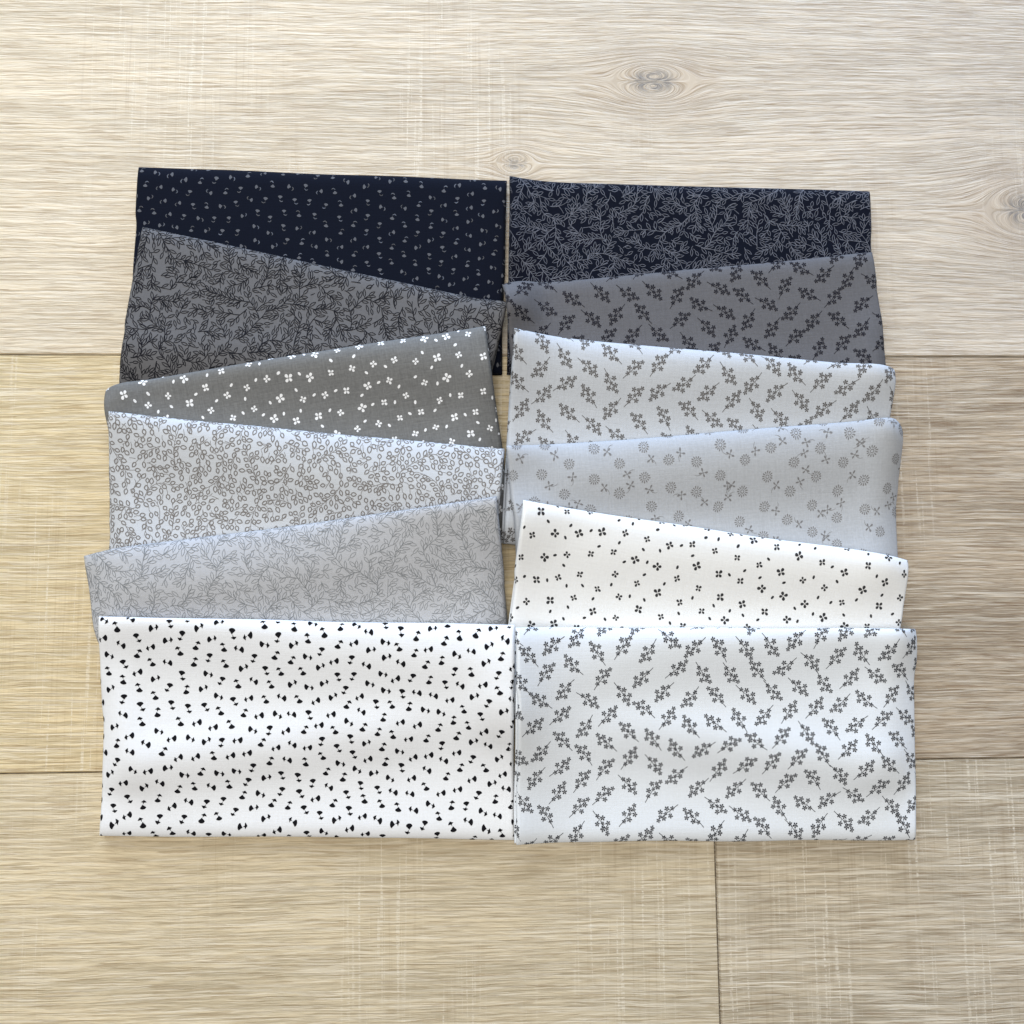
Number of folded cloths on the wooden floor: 12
